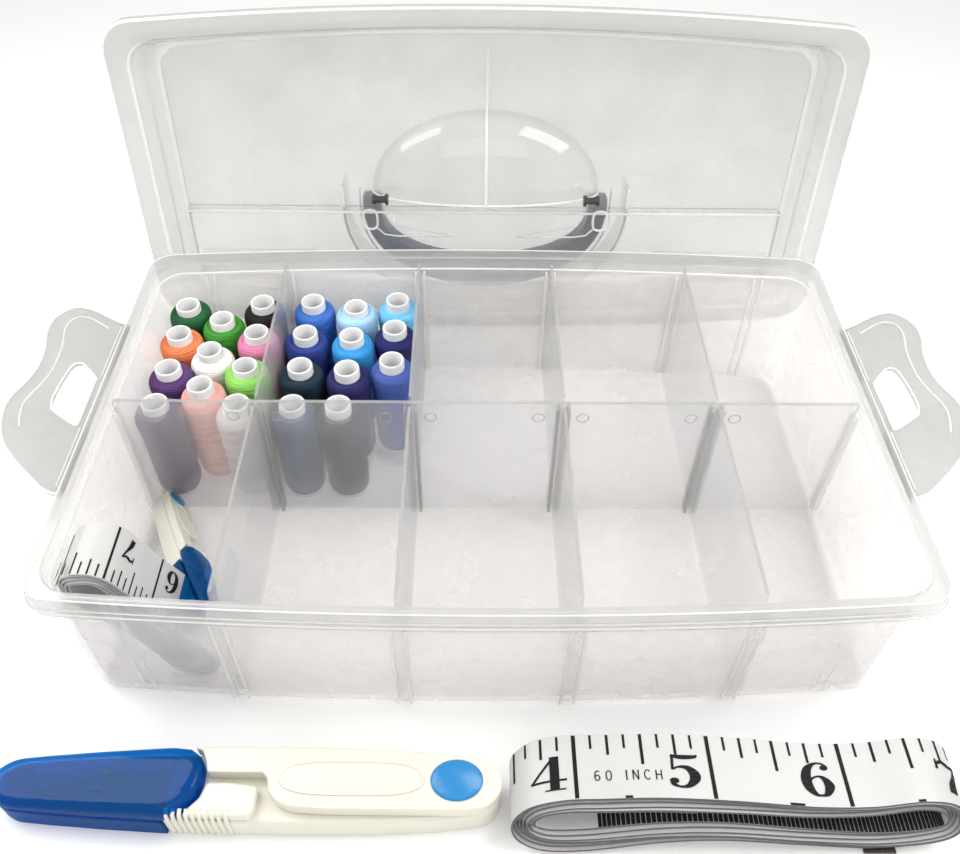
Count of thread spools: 22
